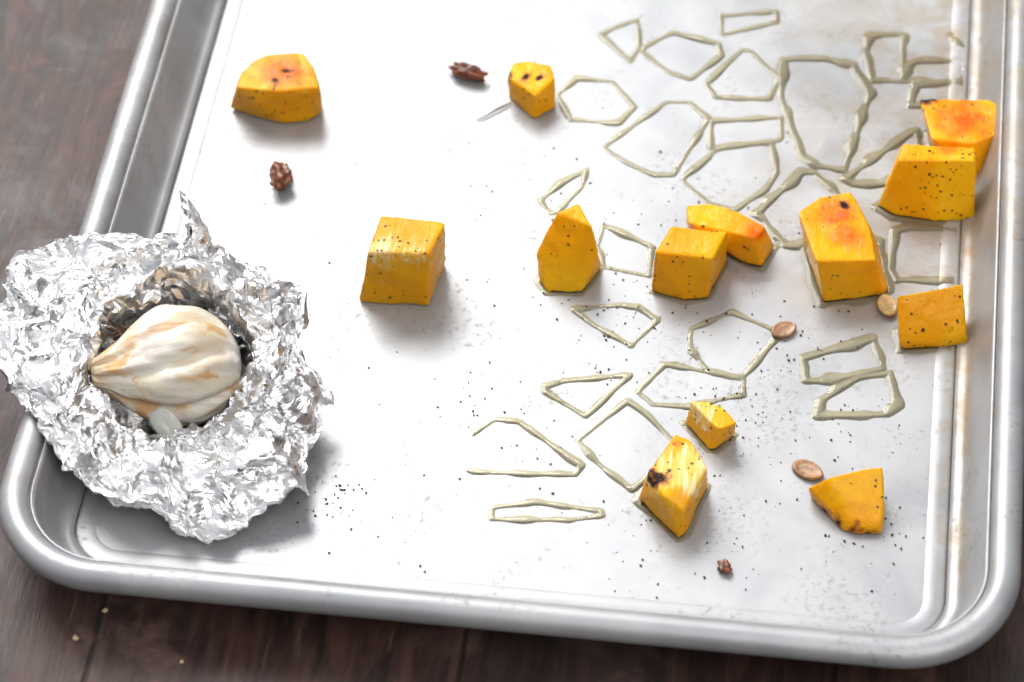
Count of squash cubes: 13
